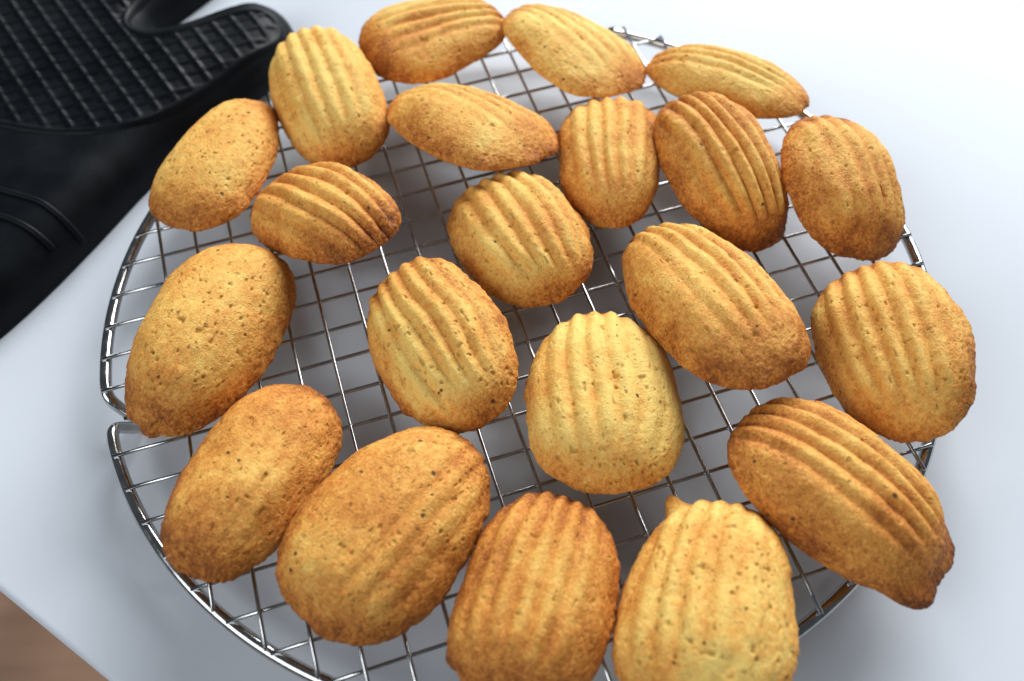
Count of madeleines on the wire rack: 21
